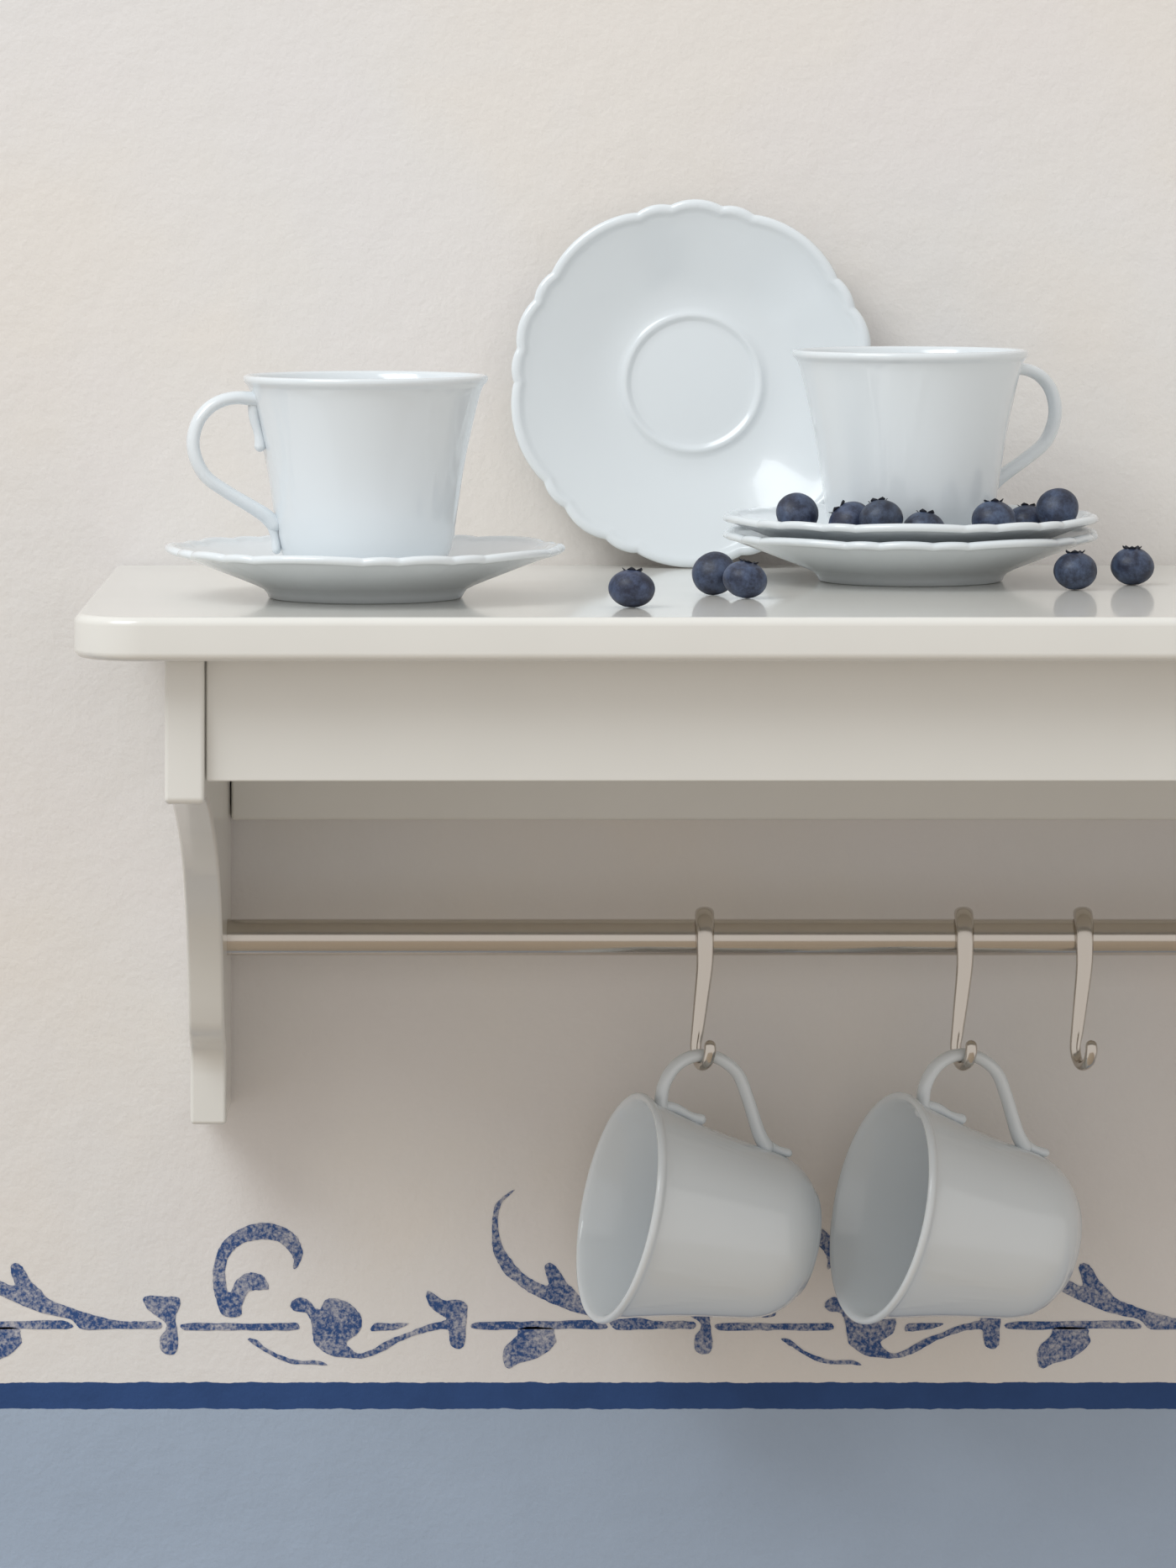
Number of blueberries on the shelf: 12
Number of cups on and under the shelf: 4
